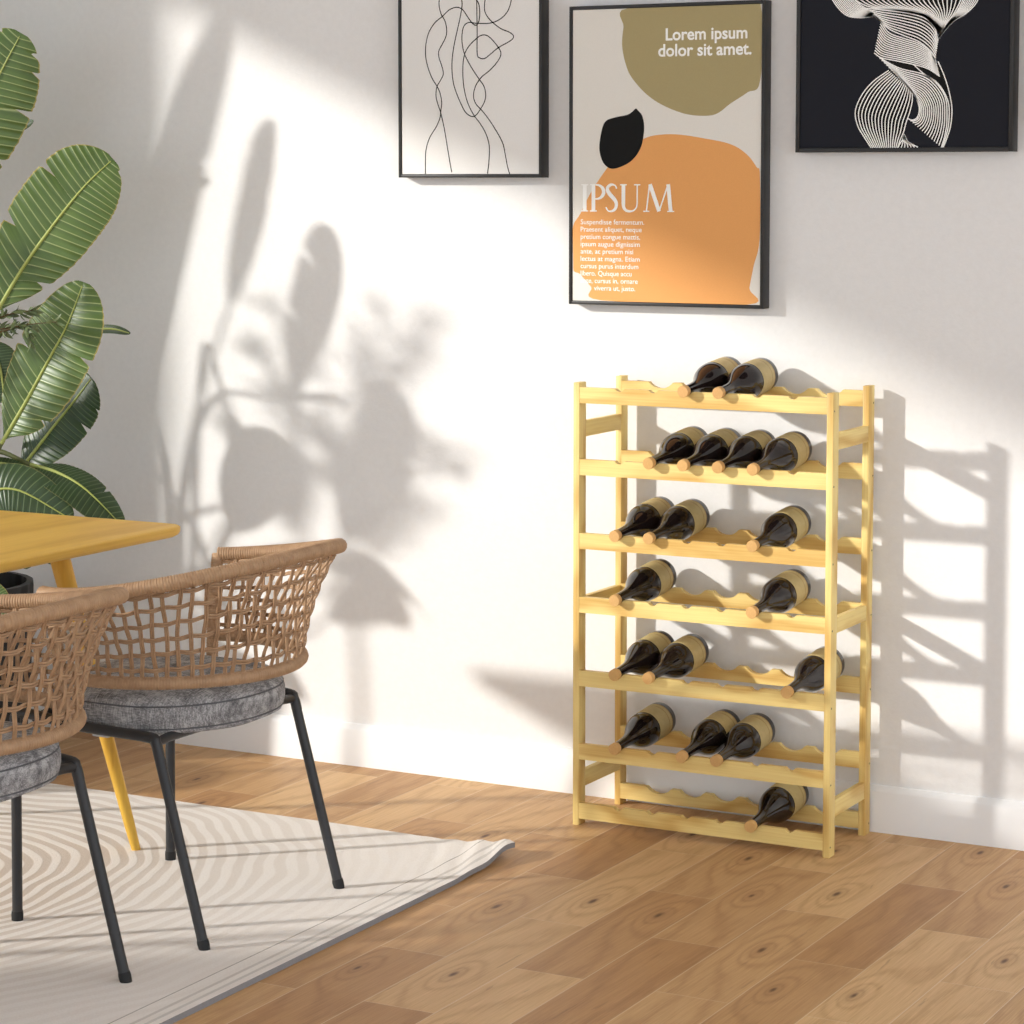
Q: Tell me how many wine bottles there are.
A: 18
